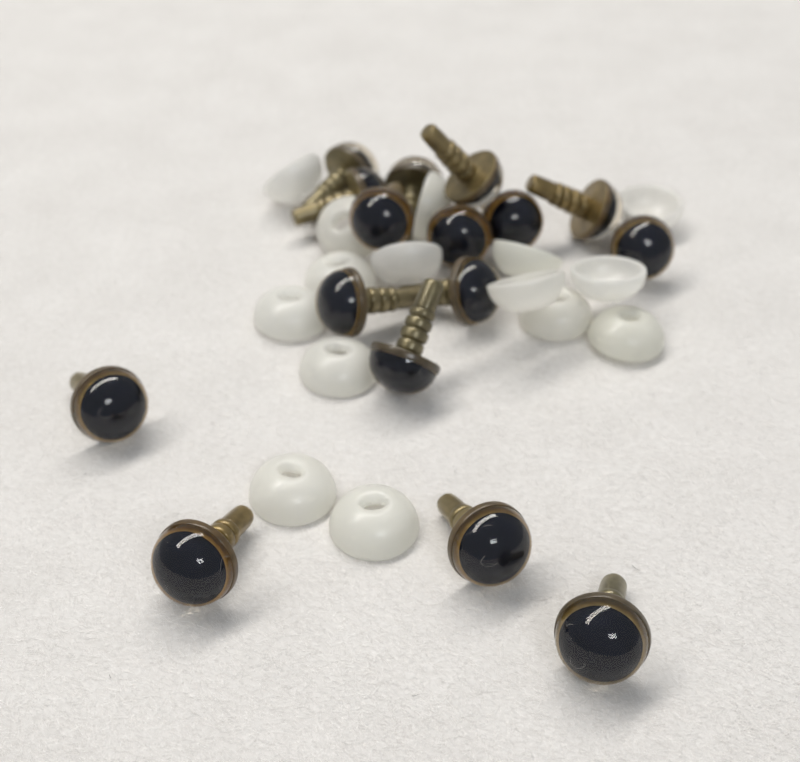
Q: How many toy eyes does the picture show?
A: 16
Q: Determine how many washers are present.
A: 15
